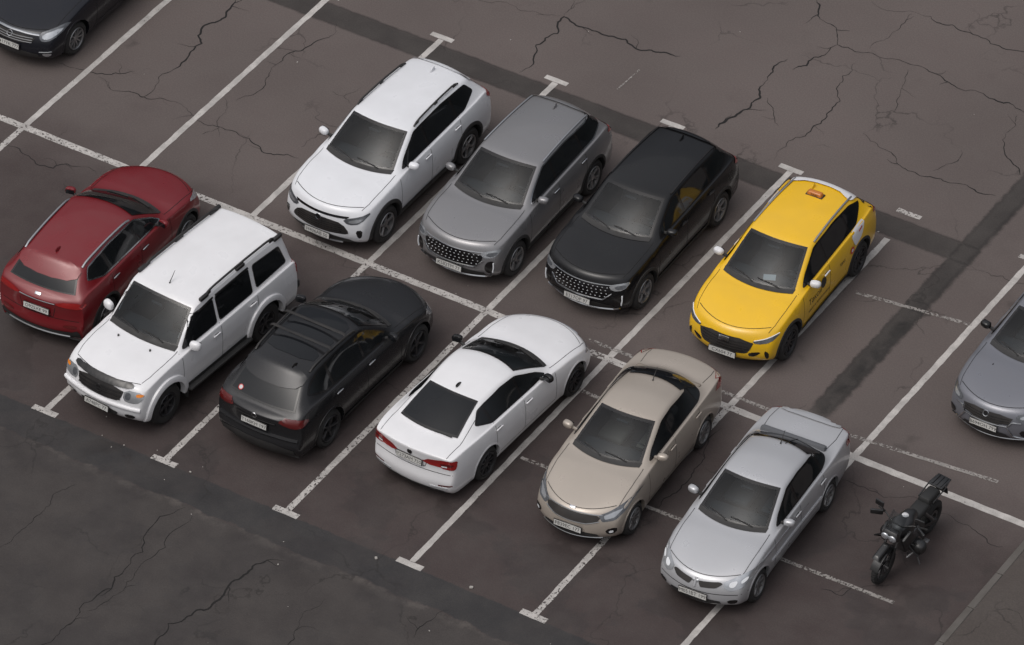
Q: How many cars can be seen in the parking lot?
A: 12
